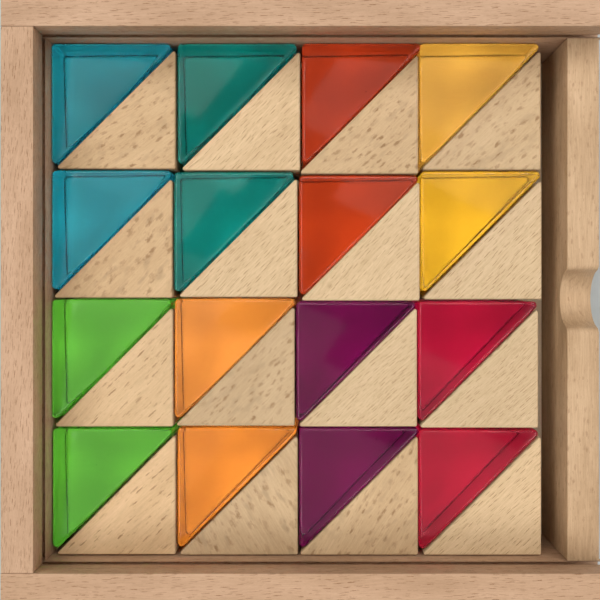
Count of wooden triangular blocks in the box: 16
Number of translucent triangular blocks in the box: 16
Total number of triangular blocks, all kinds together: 32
